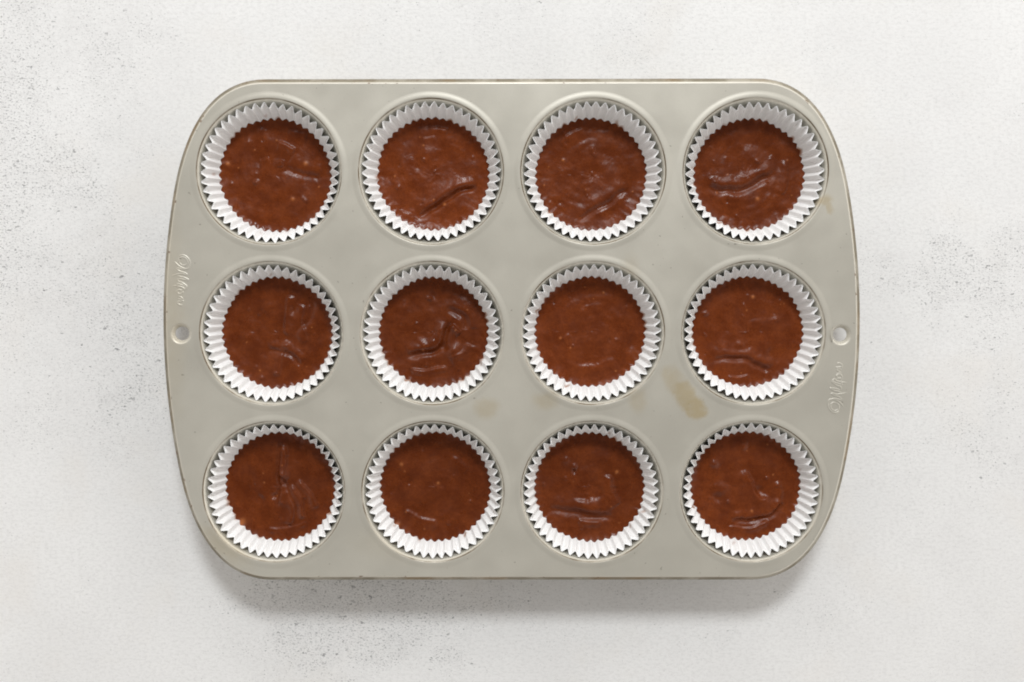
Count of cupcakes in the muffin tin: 12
